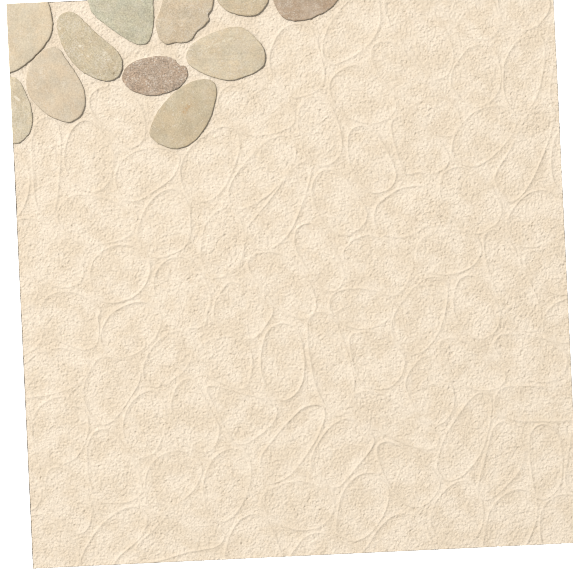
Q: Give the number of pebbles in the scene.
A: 11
